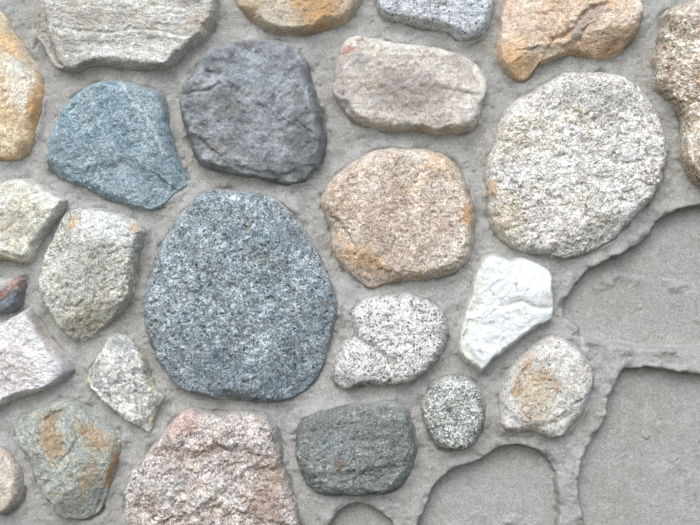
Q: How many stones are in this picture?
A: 25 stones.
